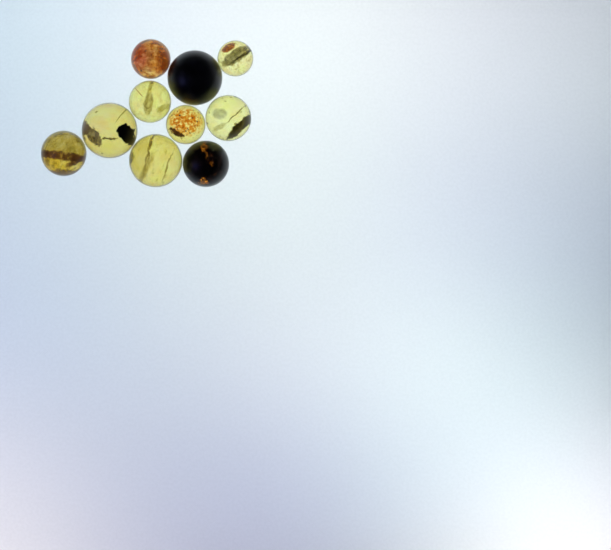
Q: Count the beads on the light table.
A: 10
